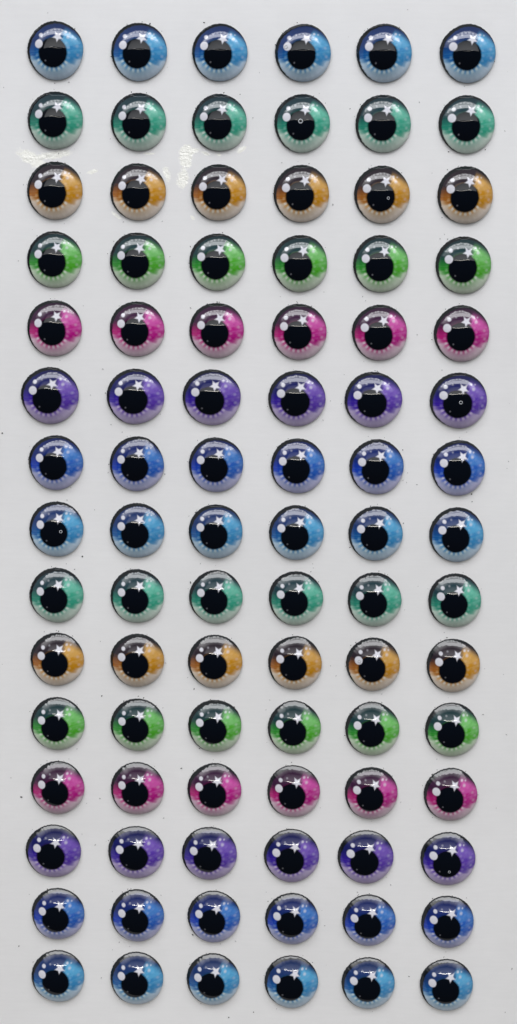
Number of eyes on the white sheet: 90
